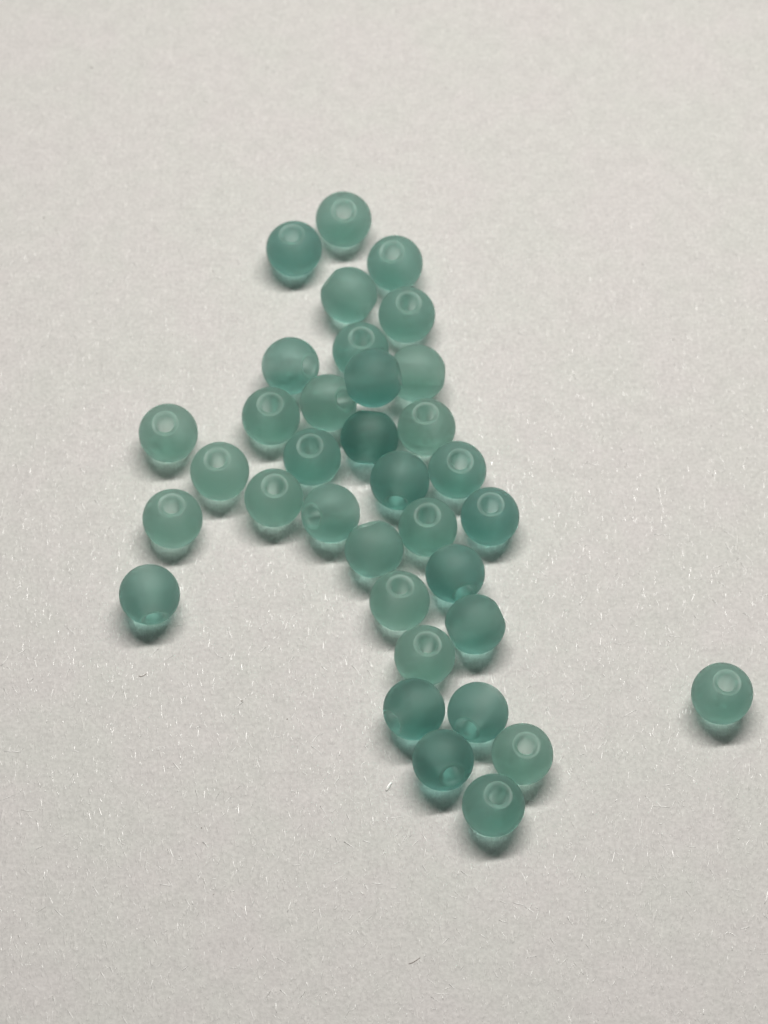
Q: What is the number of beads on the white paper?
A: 35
